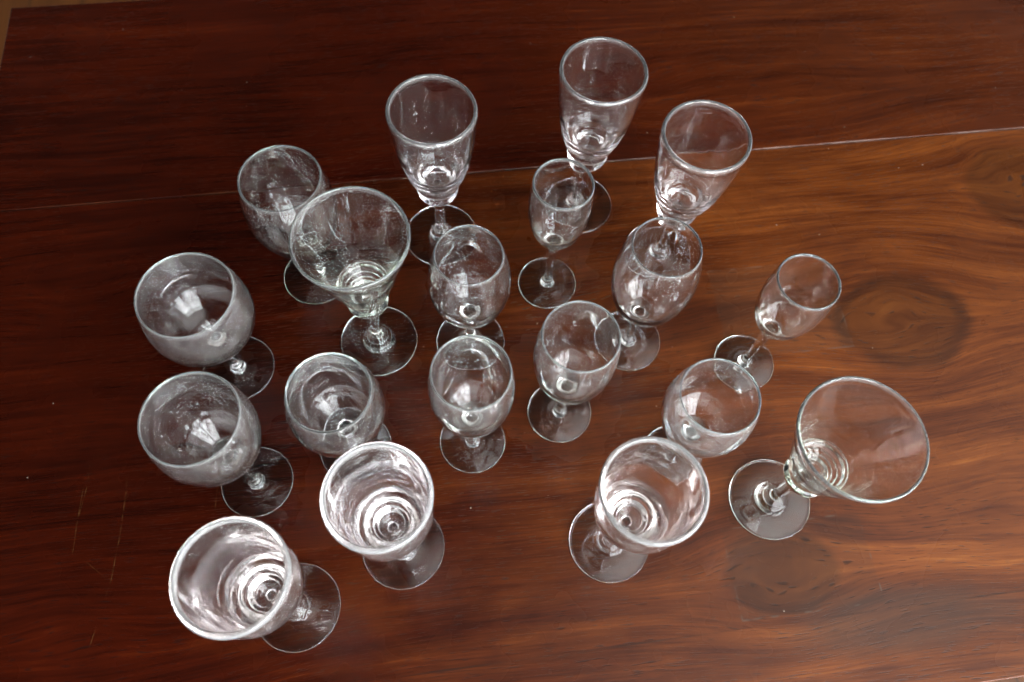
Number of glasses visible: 19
